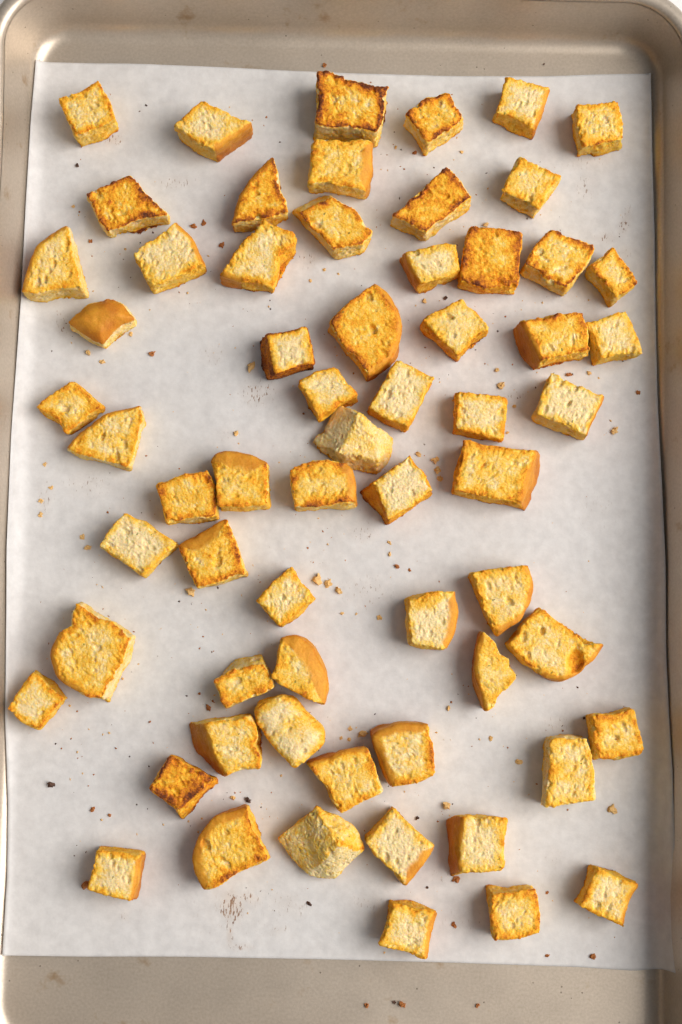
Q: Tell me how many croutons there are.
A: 63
